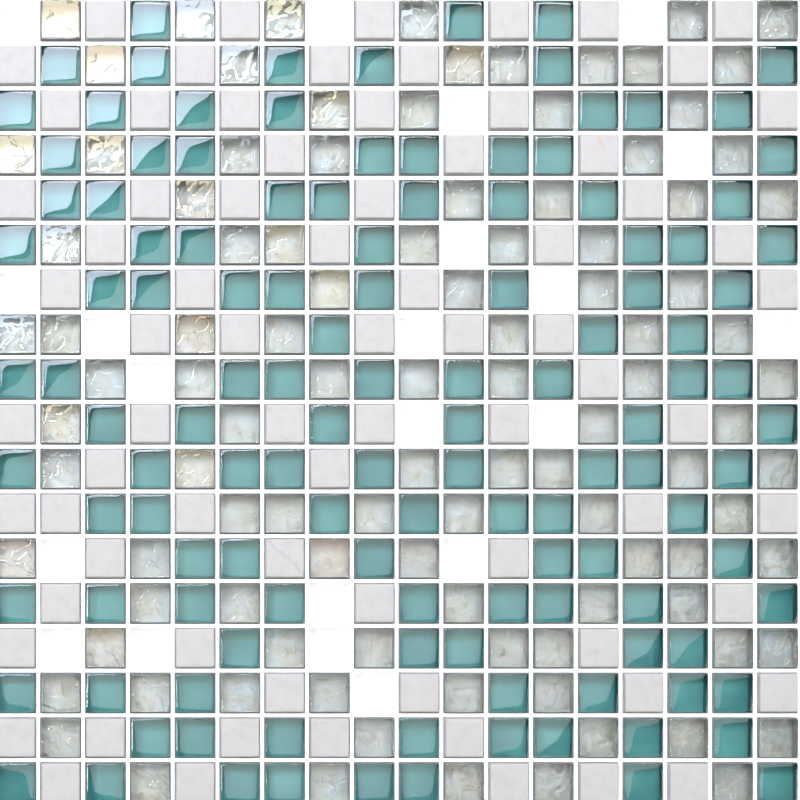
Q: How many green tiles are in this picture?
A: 124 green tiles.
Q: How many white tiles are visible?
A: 75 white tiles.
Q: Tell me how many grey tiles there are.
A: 104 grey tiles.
